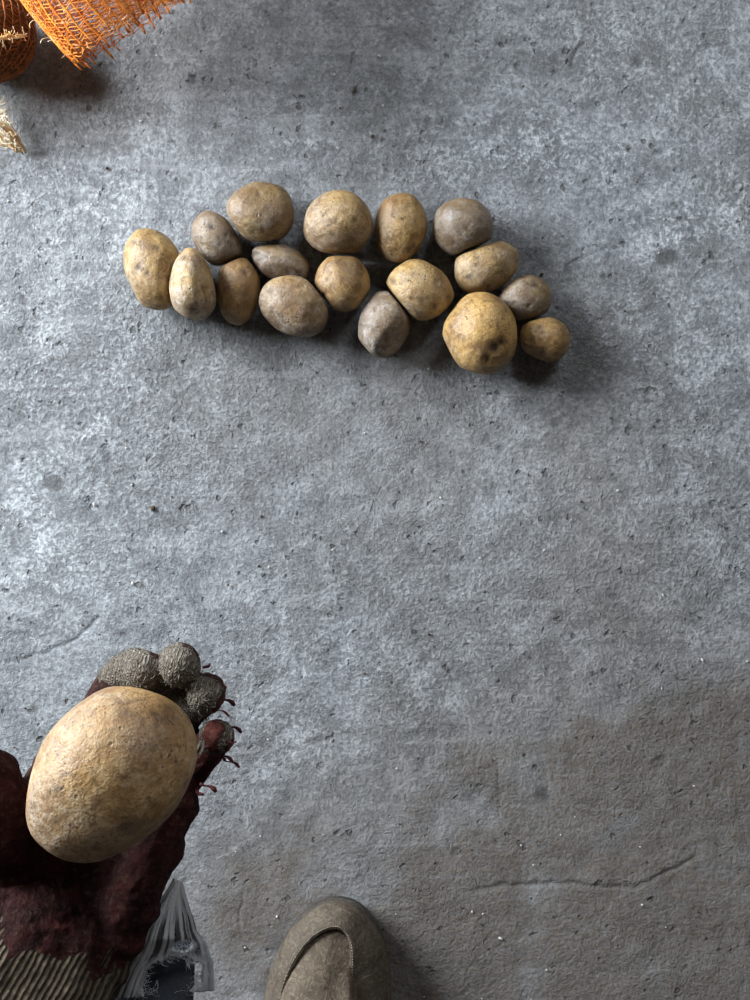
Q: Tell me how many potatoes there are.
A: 18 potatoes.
